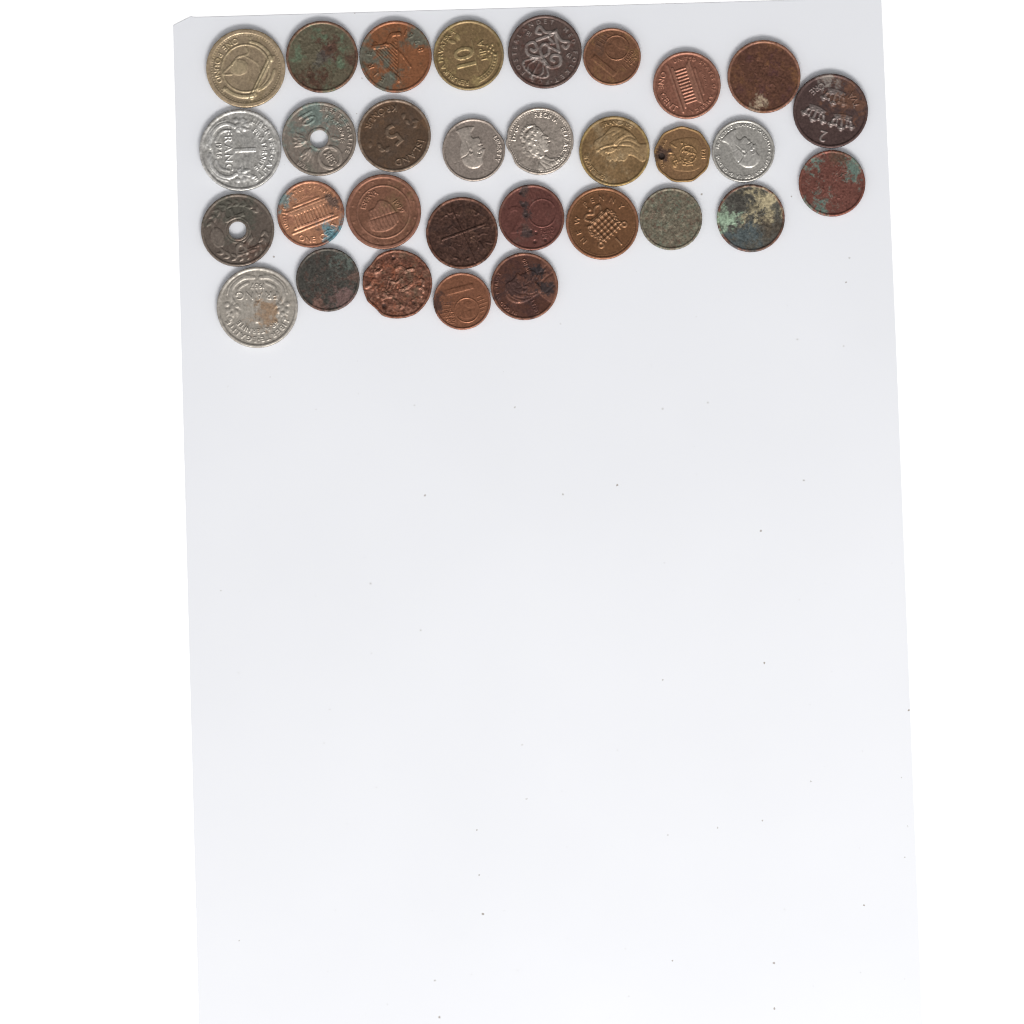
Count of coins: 31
